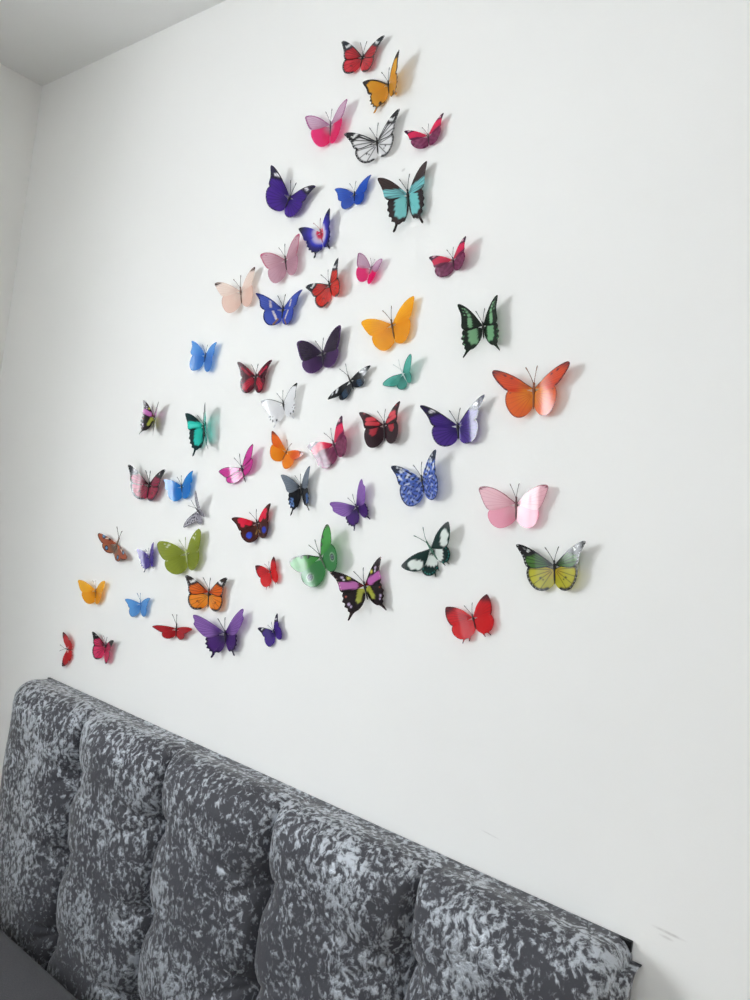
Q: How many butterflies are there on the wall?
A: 56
